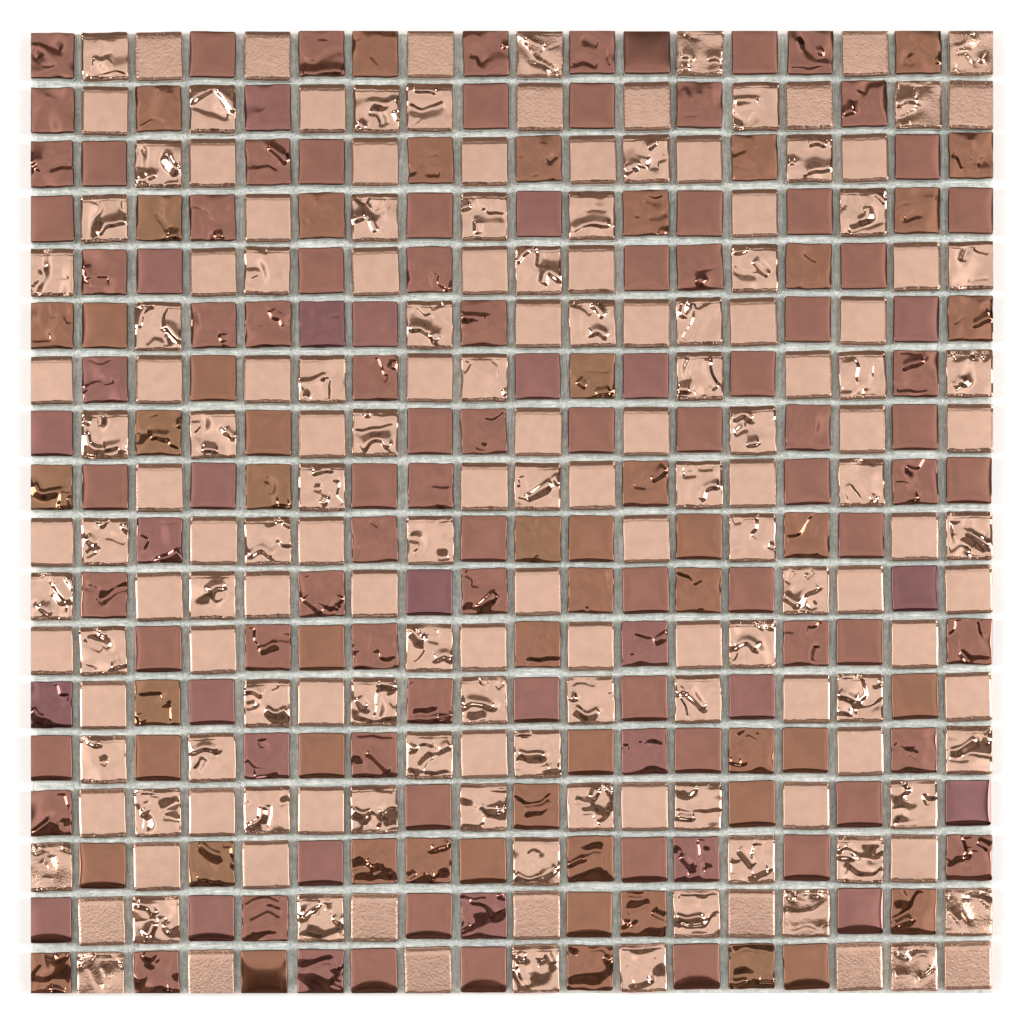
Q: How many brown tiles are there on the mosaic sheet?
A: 163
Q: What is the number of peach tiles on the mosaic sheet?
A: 161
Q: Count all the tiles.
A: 324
